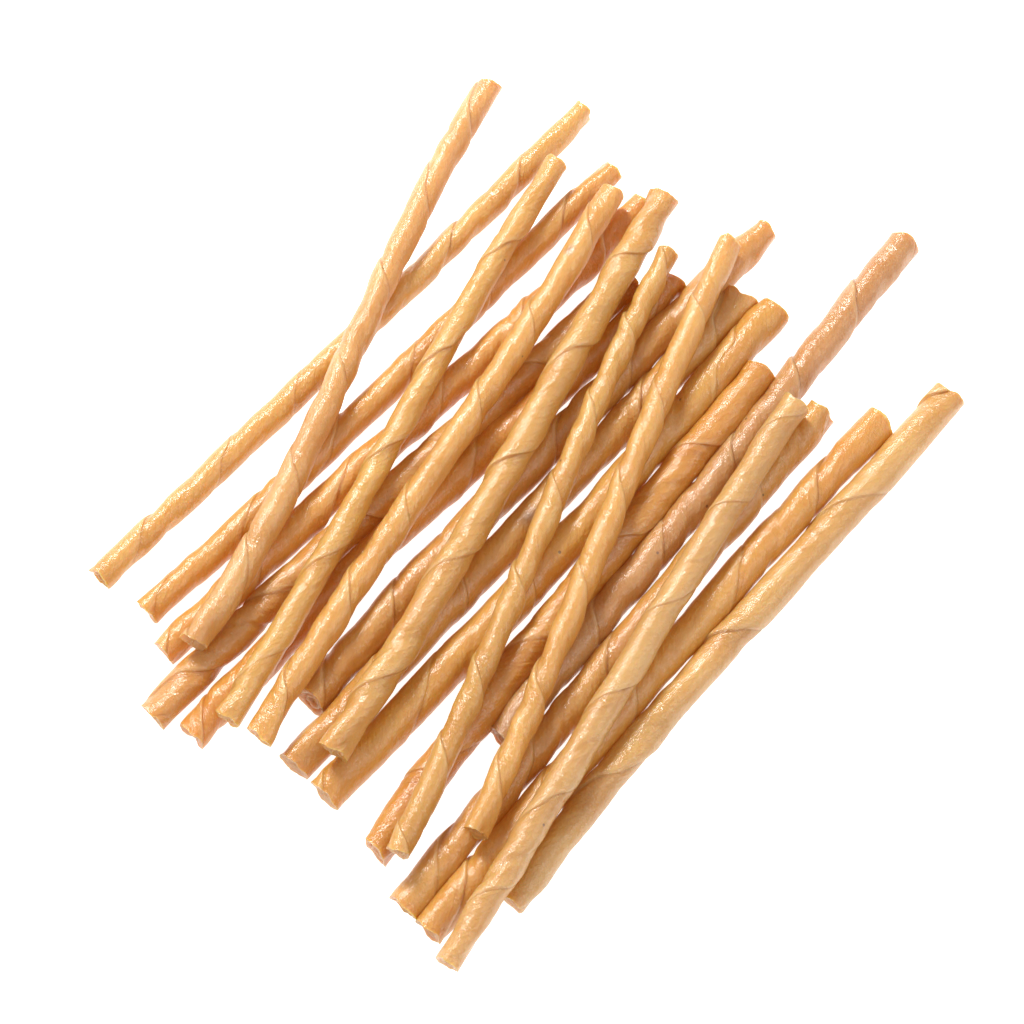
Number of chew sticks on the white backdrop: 20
